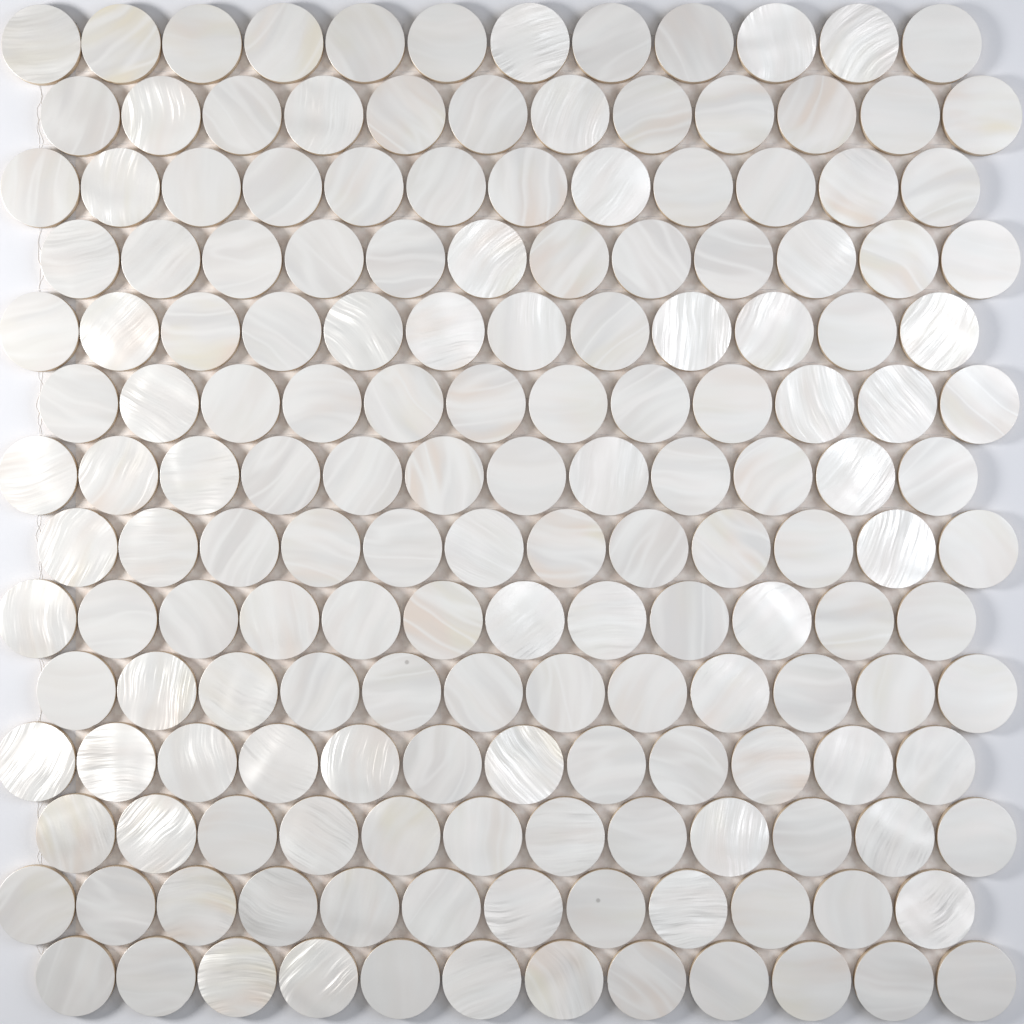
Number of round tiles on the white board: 168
